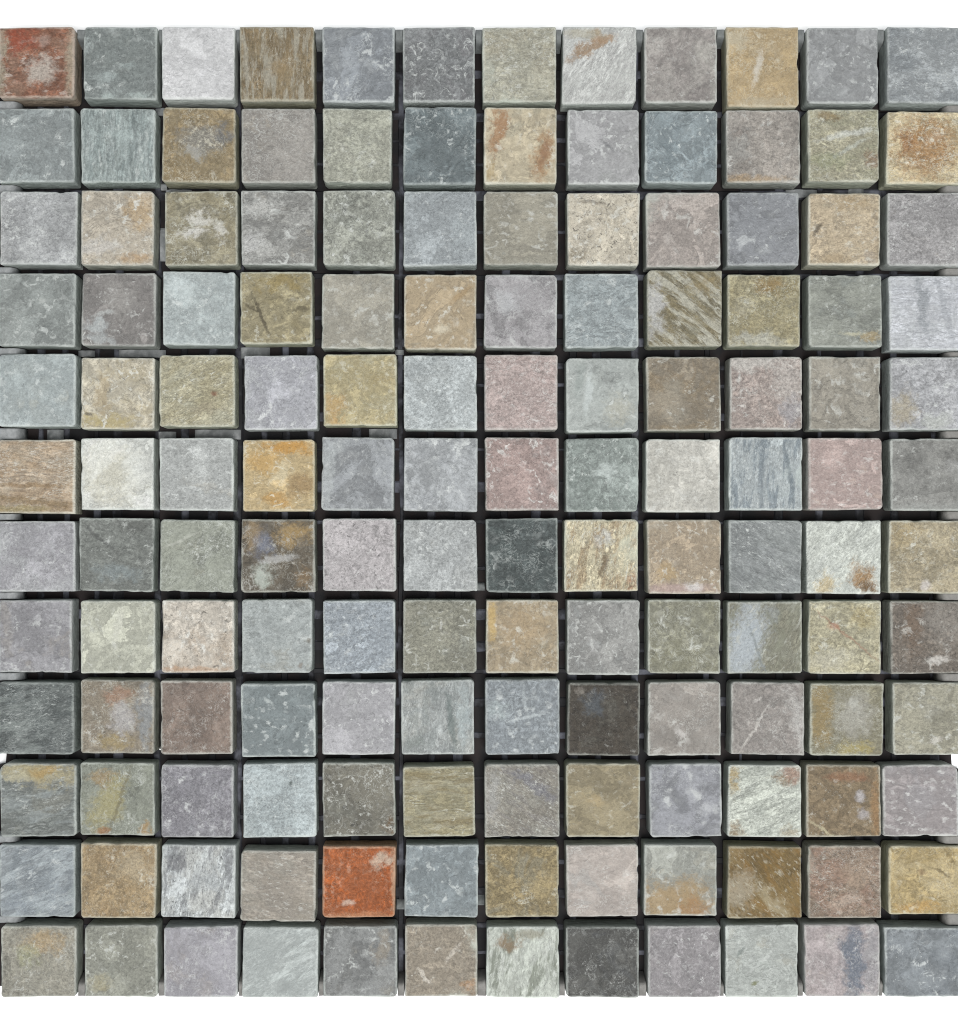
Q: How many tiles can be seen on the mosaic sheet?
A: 144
